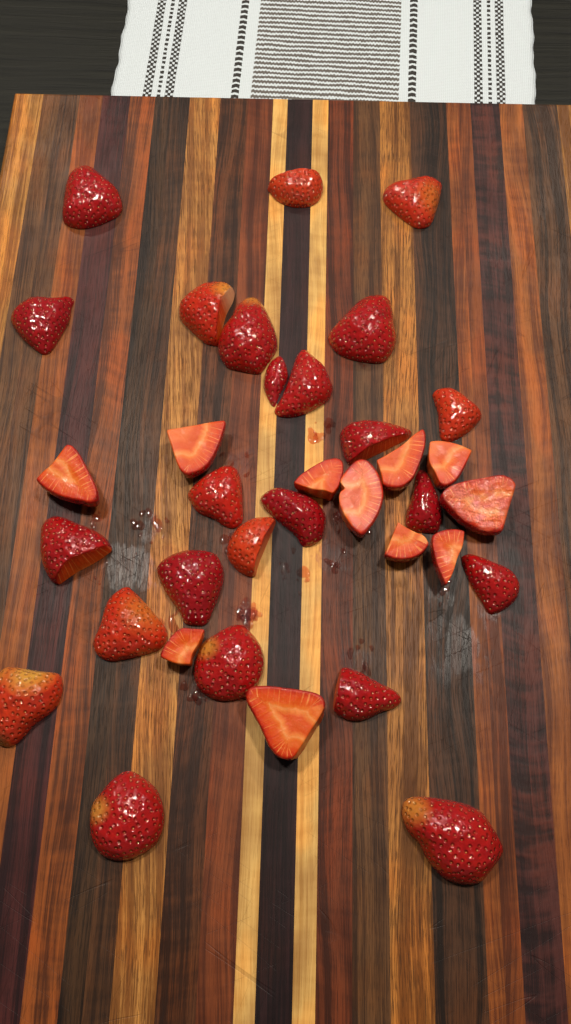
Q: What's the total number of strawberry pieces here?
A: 35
